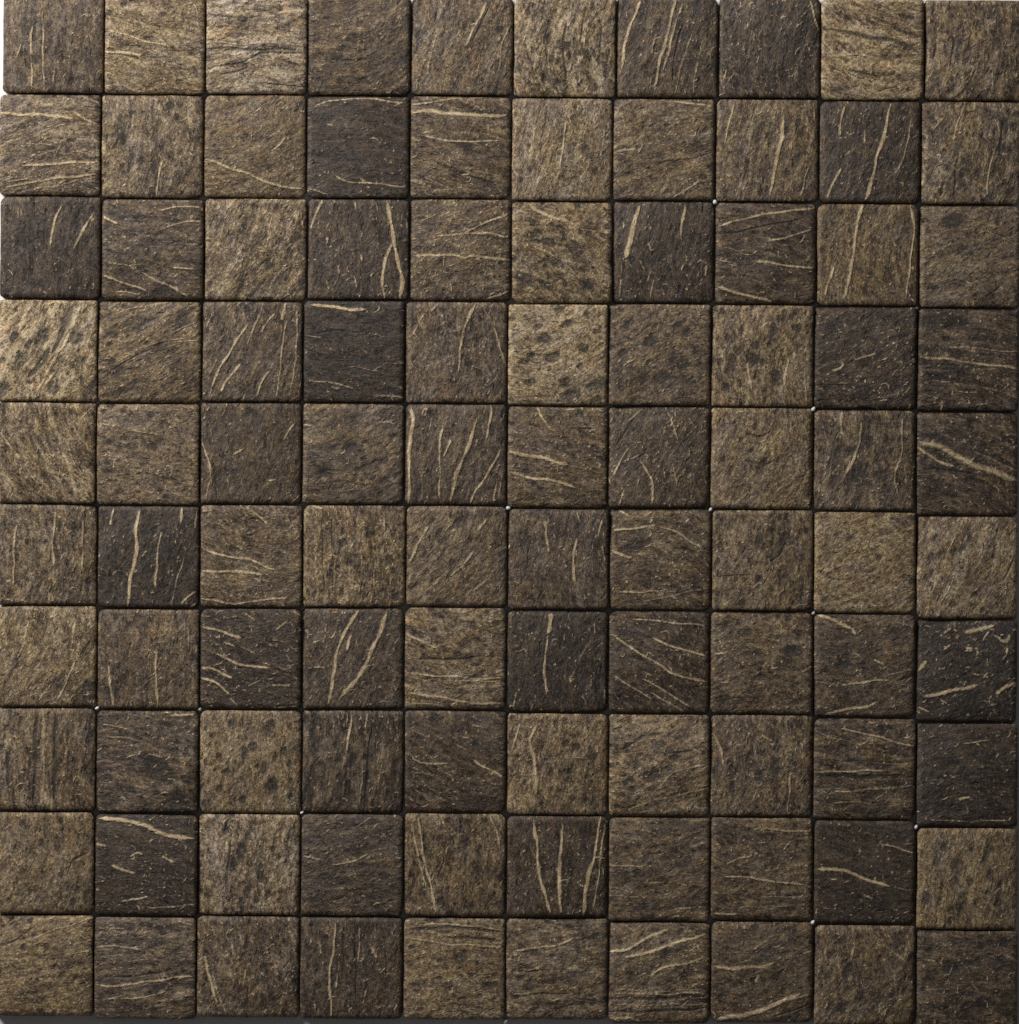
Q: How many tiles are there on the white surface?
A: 100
